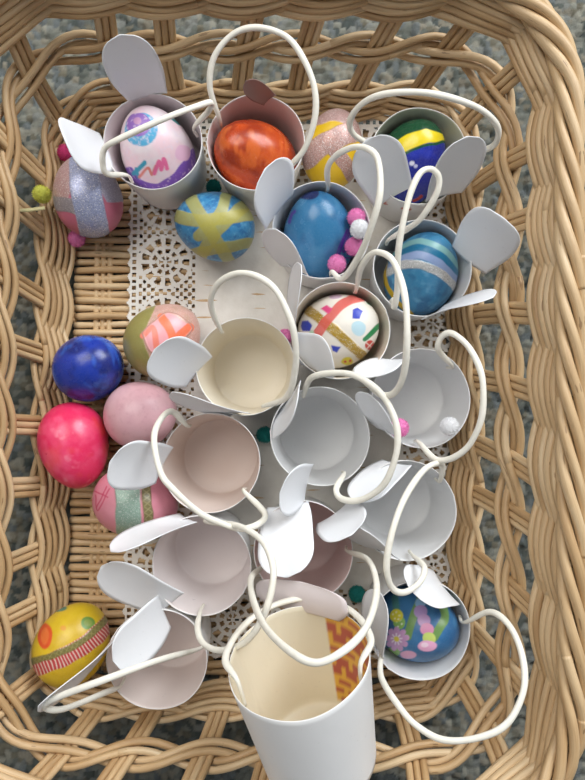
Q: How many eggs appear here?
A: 16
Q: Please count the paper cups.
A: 16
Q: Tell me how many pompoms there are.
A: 13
